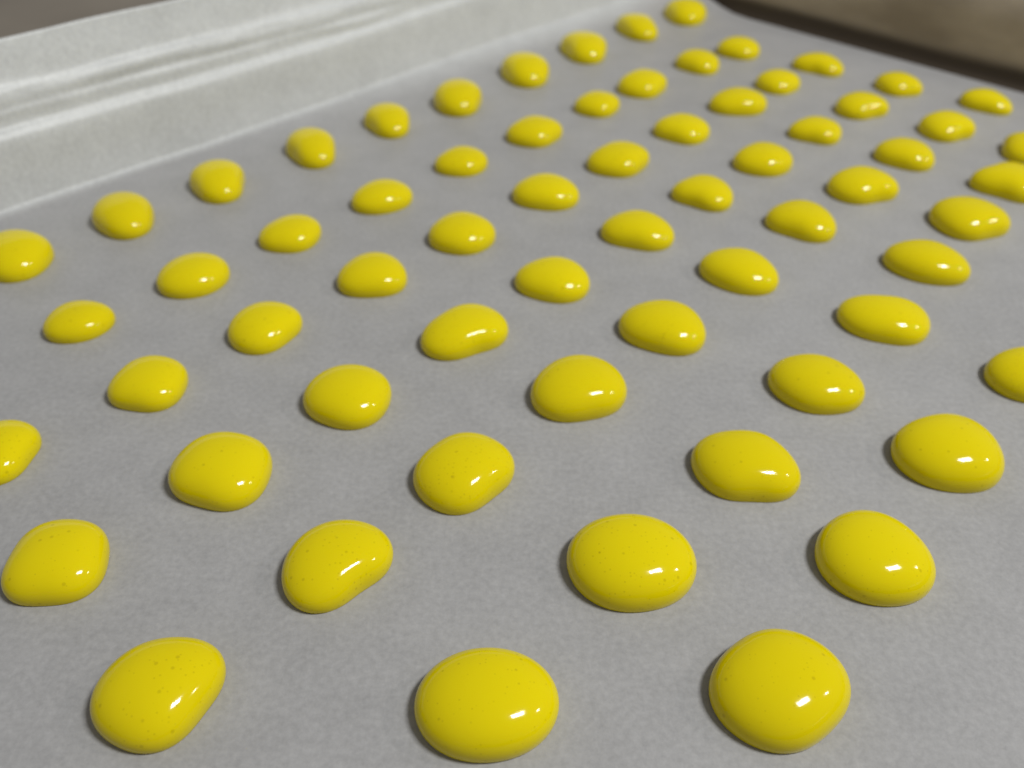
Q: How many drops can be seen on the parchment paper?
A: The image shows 66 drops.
